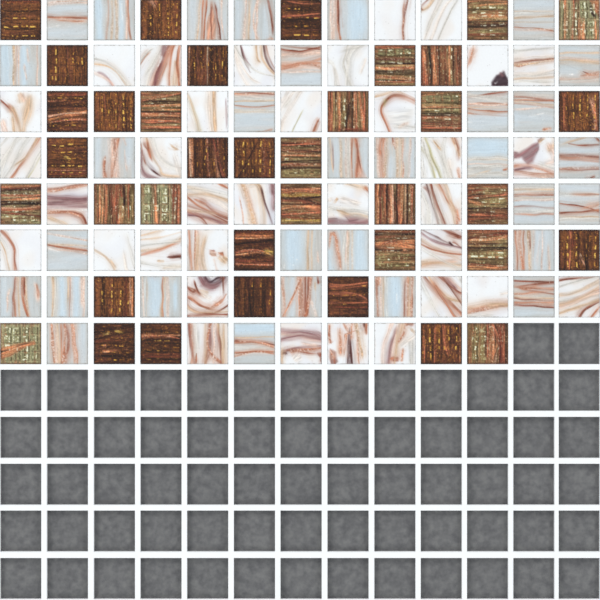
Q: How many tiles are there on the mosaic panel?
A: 102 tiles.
